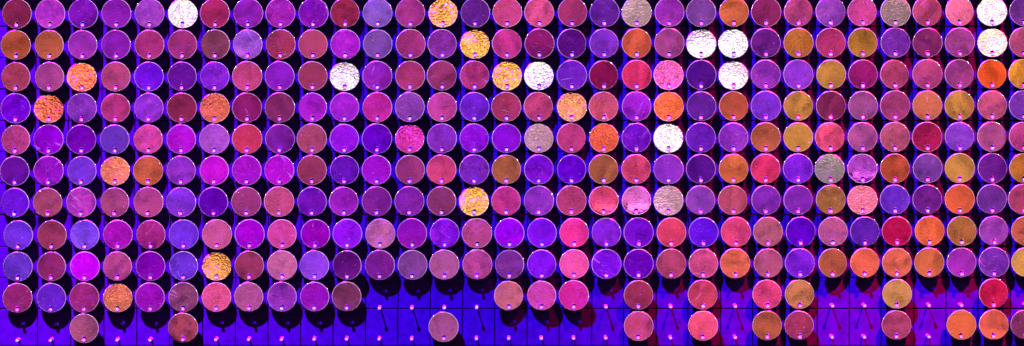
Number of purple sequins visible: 128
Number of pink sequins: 126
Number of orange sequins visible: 51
